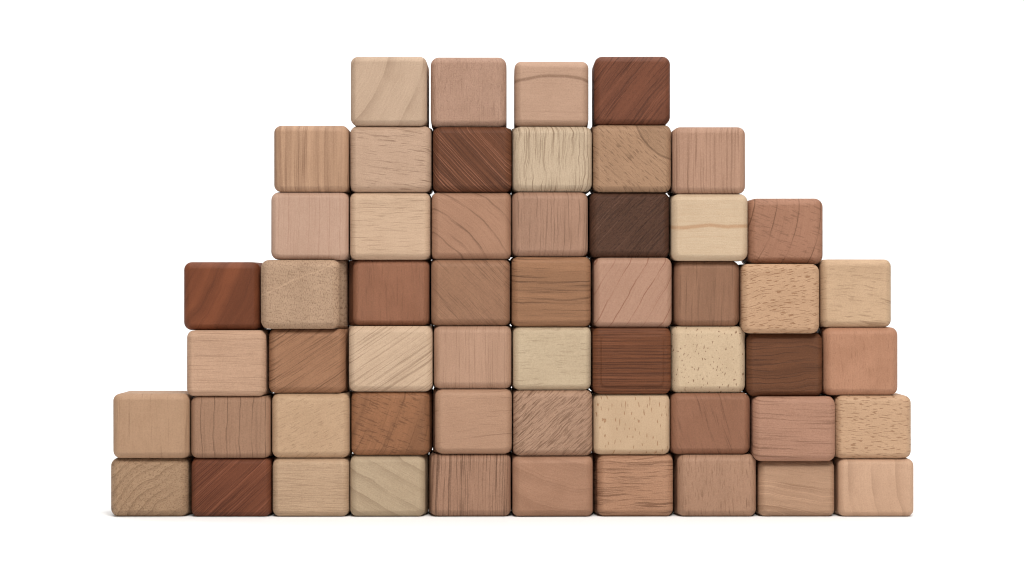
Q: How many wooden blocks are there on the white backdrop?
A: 55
